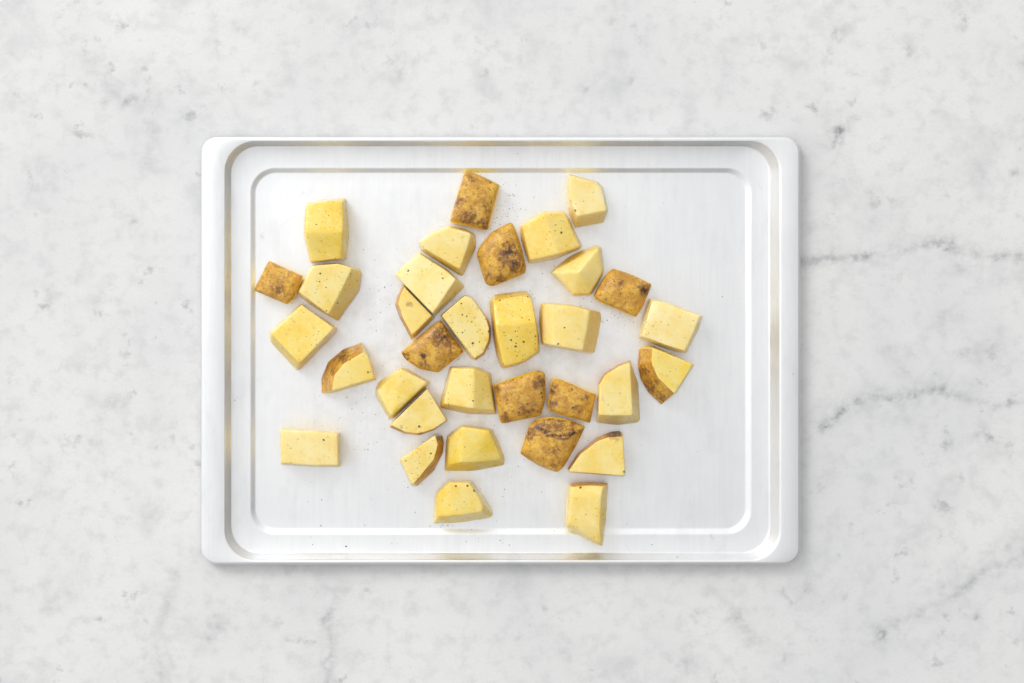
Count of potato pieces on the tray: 33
